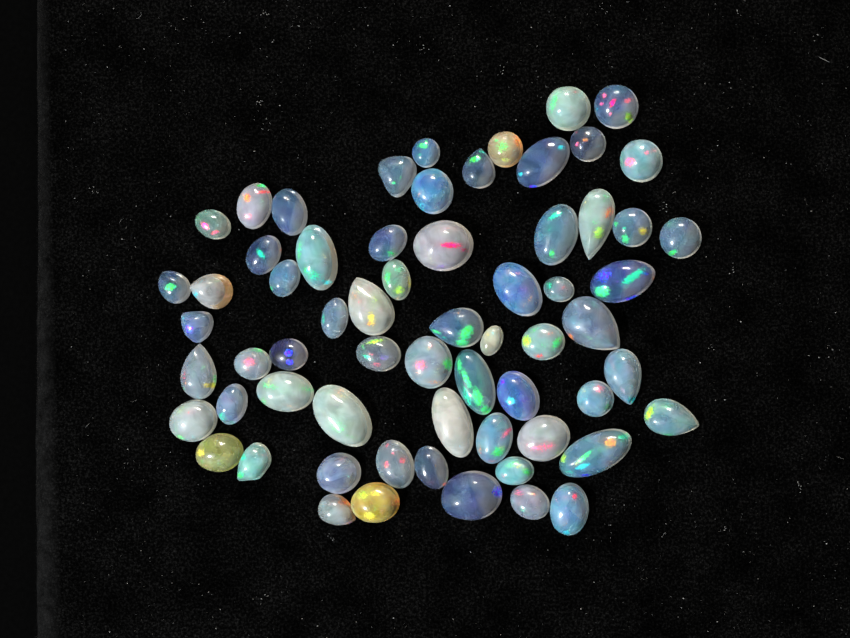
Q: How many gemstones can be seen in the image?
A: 64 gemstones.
